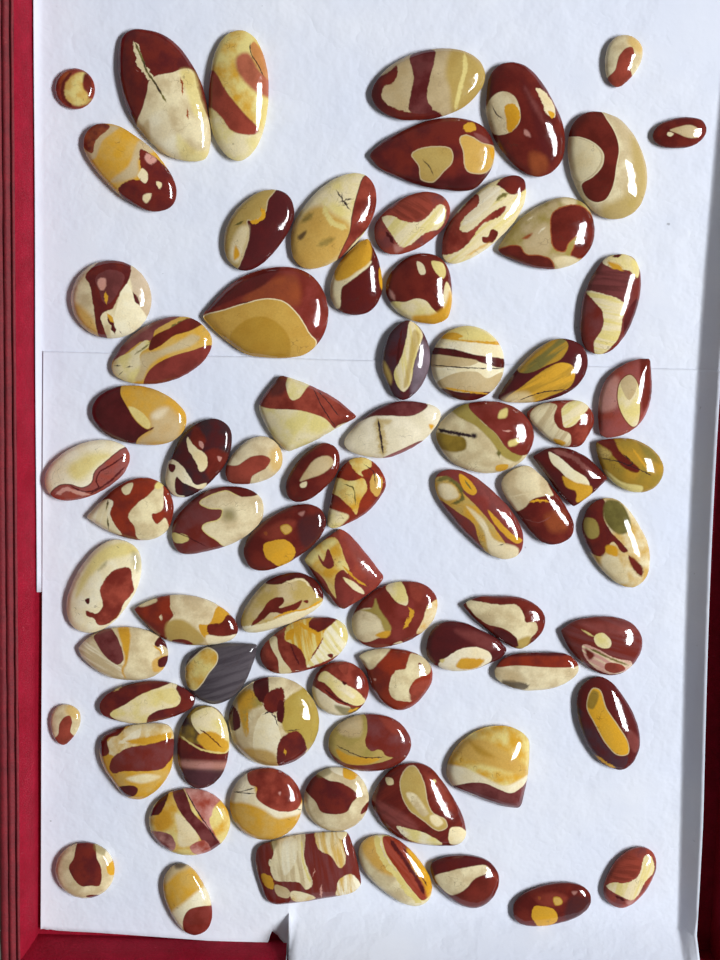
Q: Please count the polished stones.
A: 76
